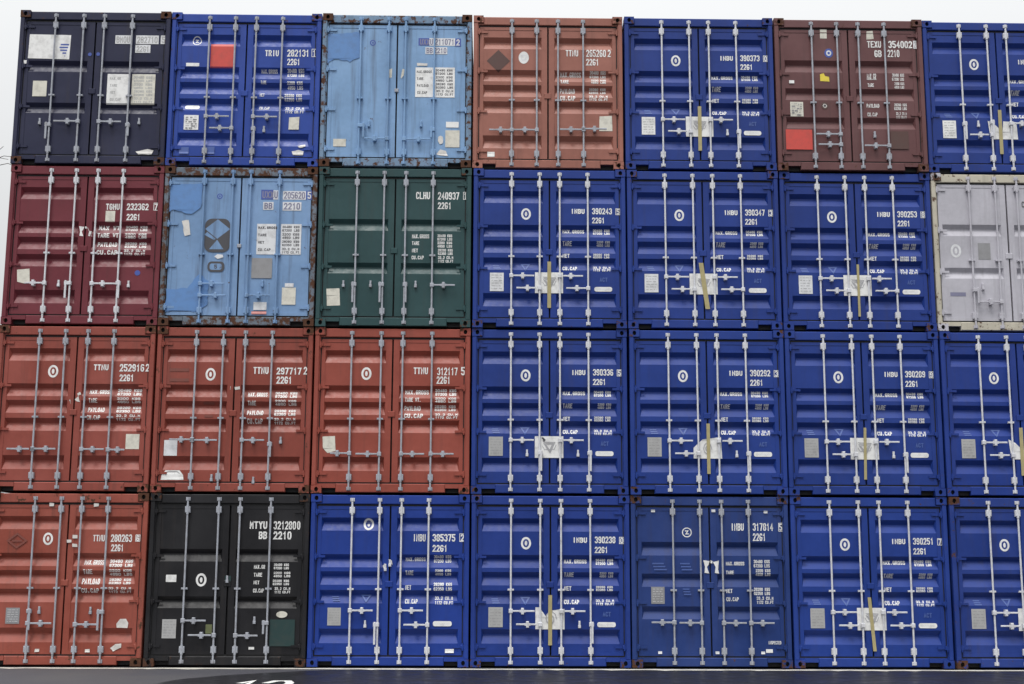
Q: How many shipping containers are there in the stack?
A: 28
